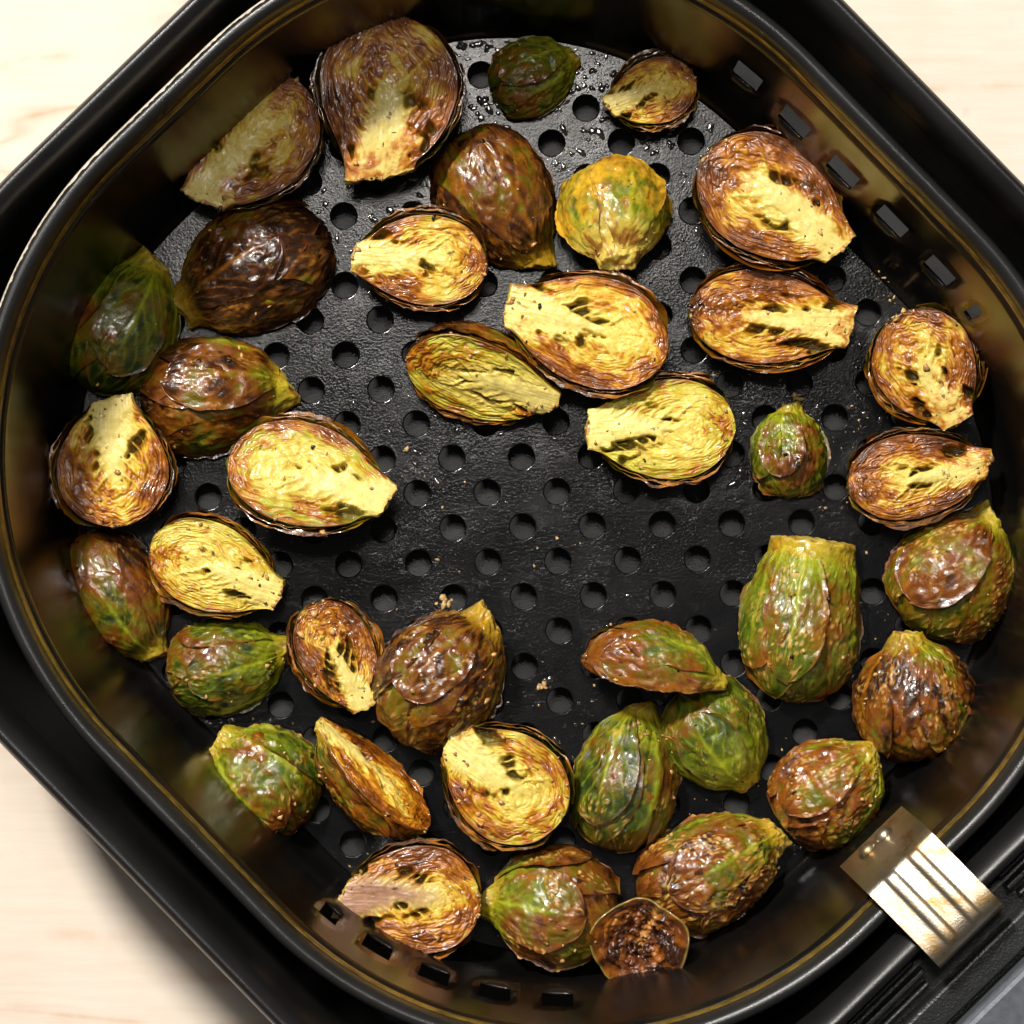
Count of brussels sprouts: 38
